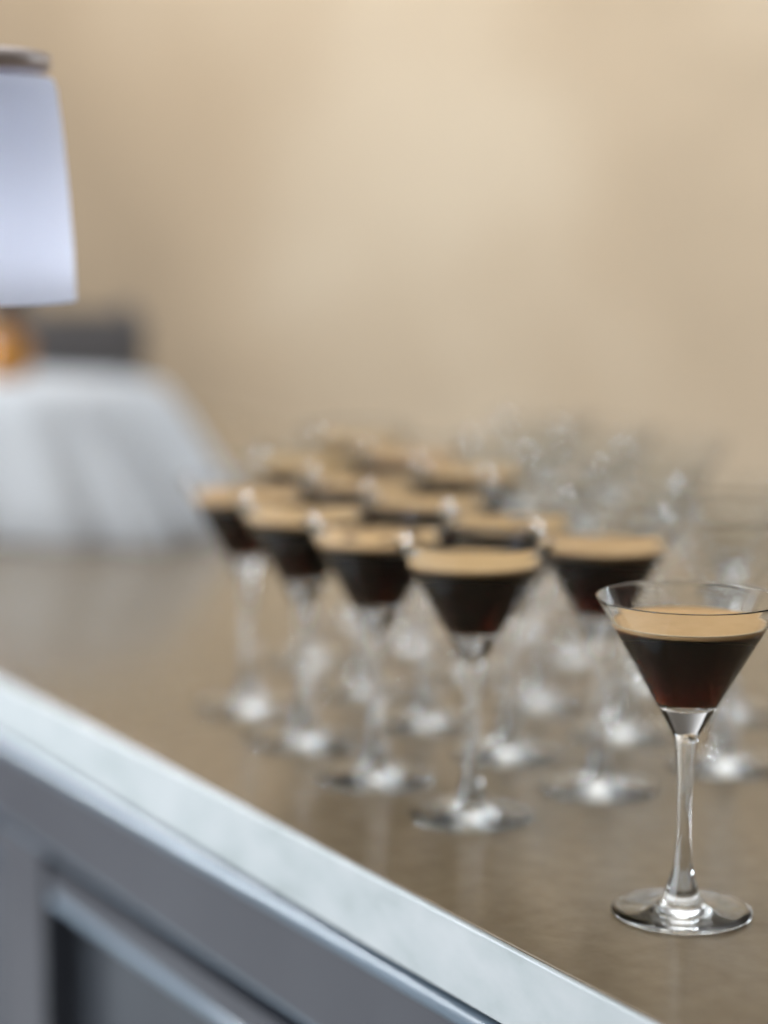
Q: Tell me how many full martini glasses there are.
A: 13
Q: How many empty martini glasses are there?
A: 10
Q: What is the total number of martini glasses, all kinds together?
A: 23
